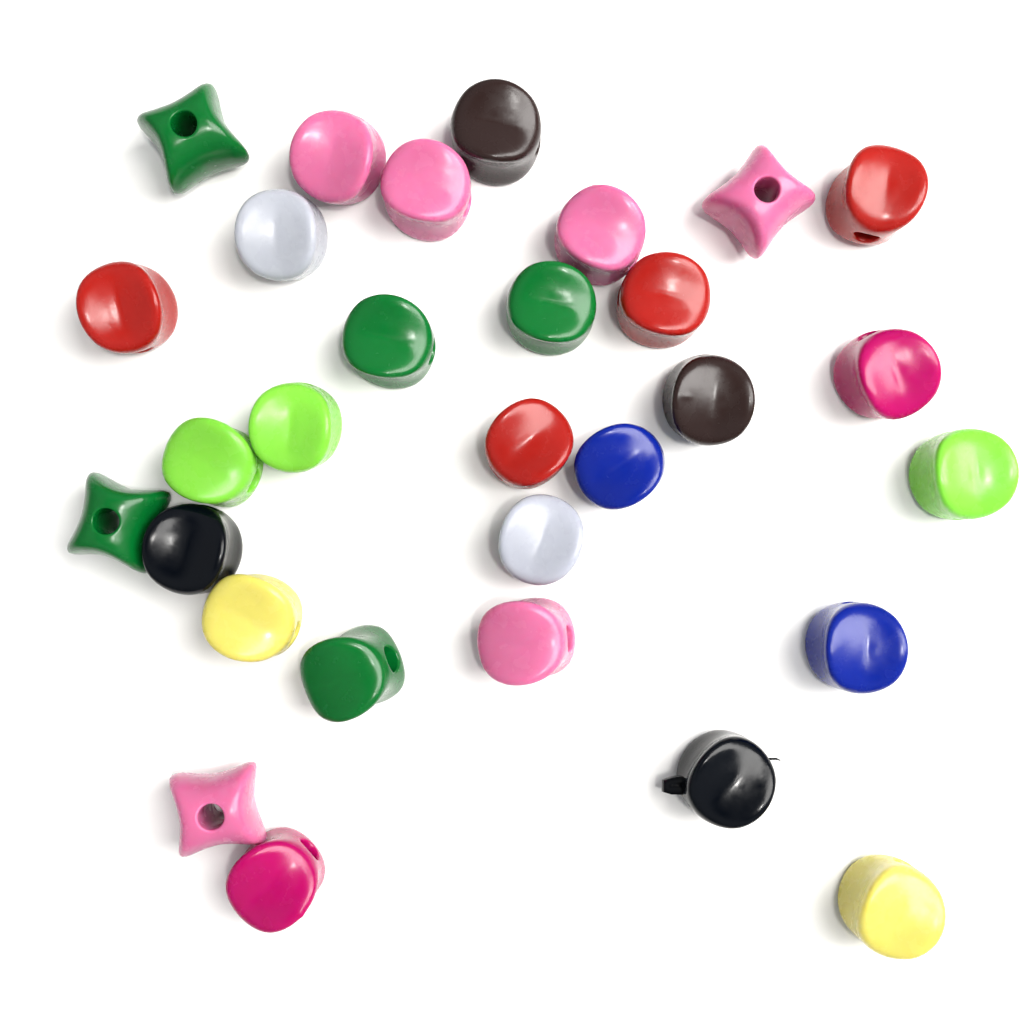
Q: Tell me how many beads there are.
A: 30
